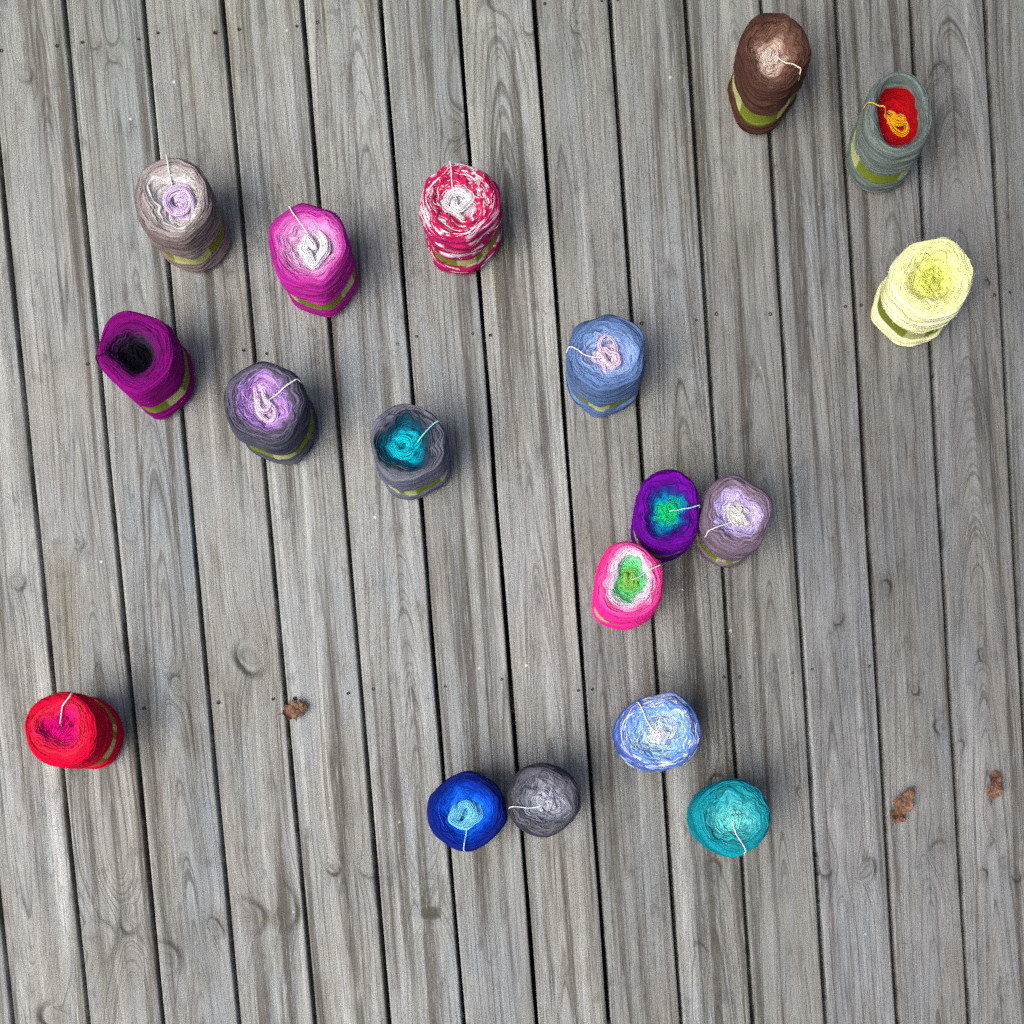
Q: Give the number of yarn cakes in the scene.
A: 18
